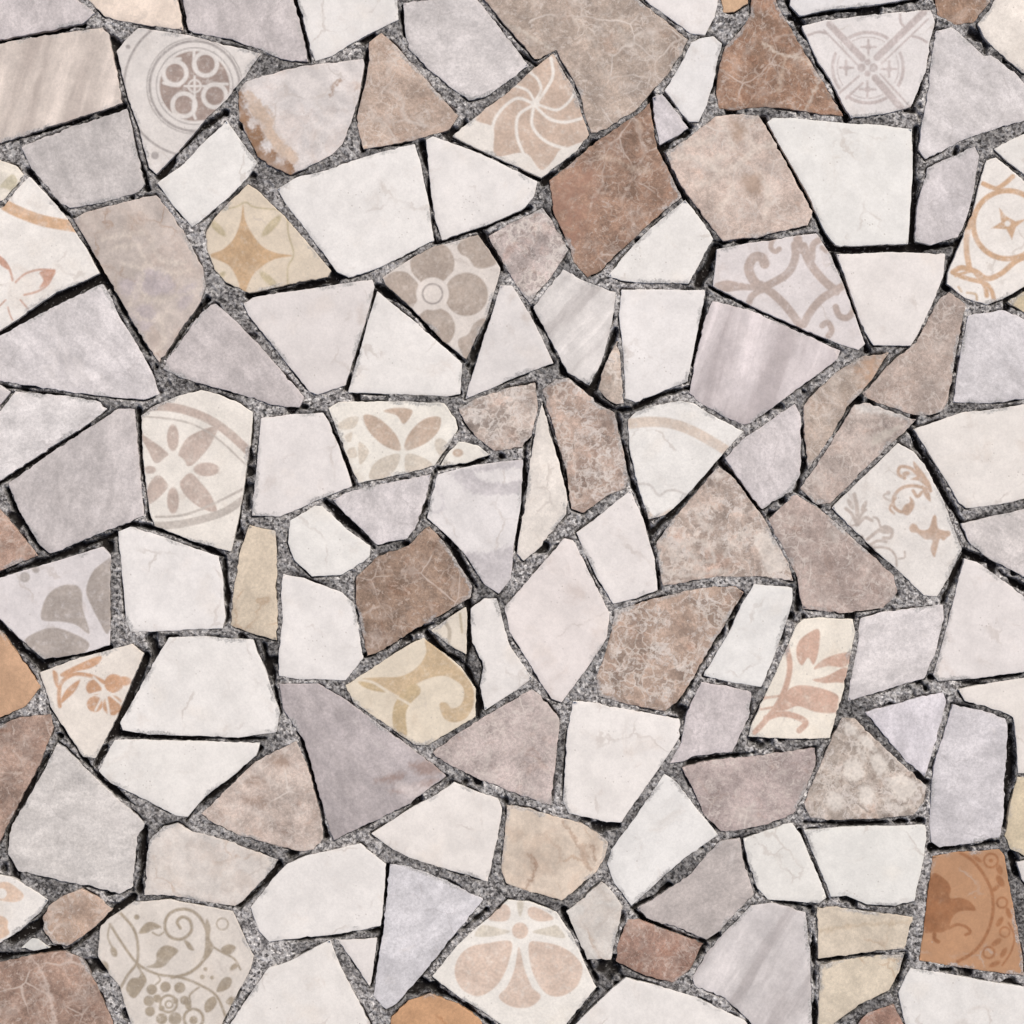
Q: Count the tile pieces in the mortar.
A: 135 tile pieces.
